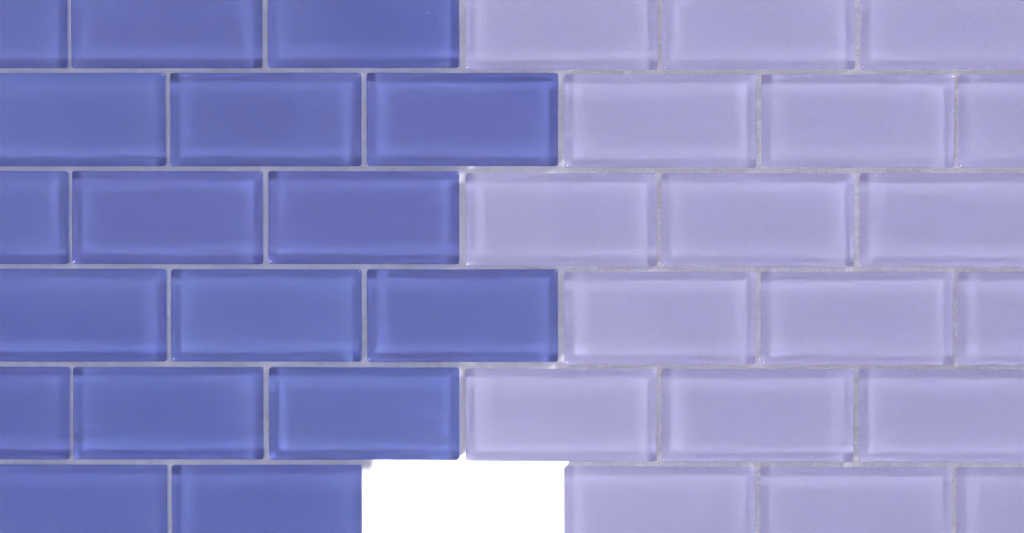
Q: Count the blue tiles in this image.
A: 17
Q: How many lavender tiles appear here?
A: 18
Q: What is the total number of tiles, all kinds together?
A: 35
